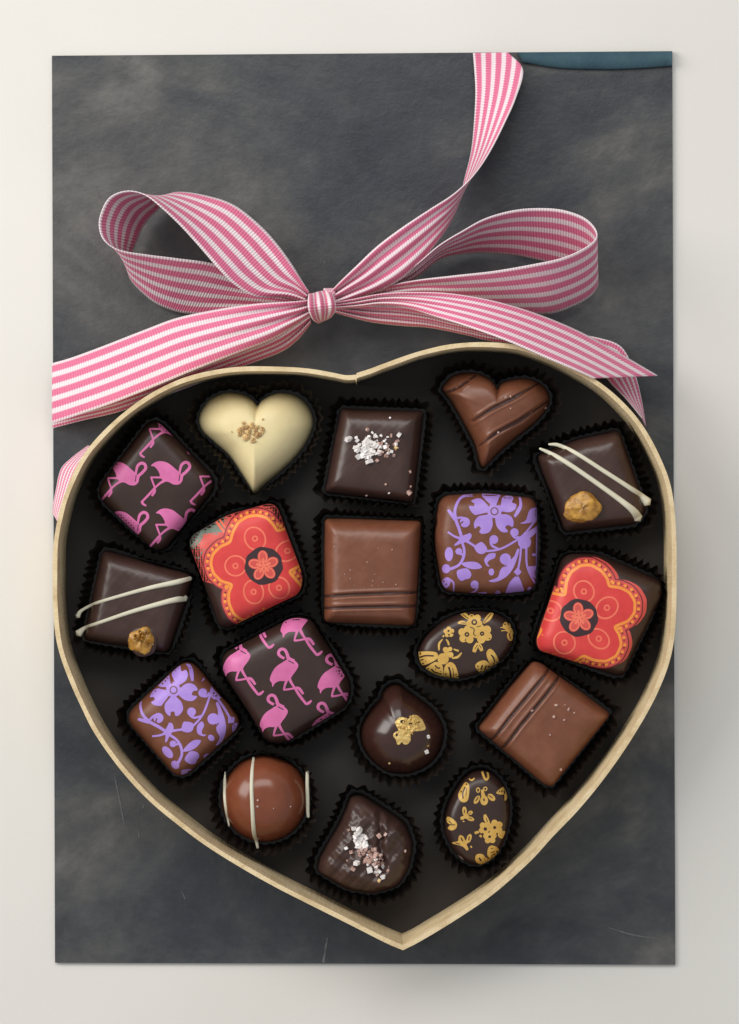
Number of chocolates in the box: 18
